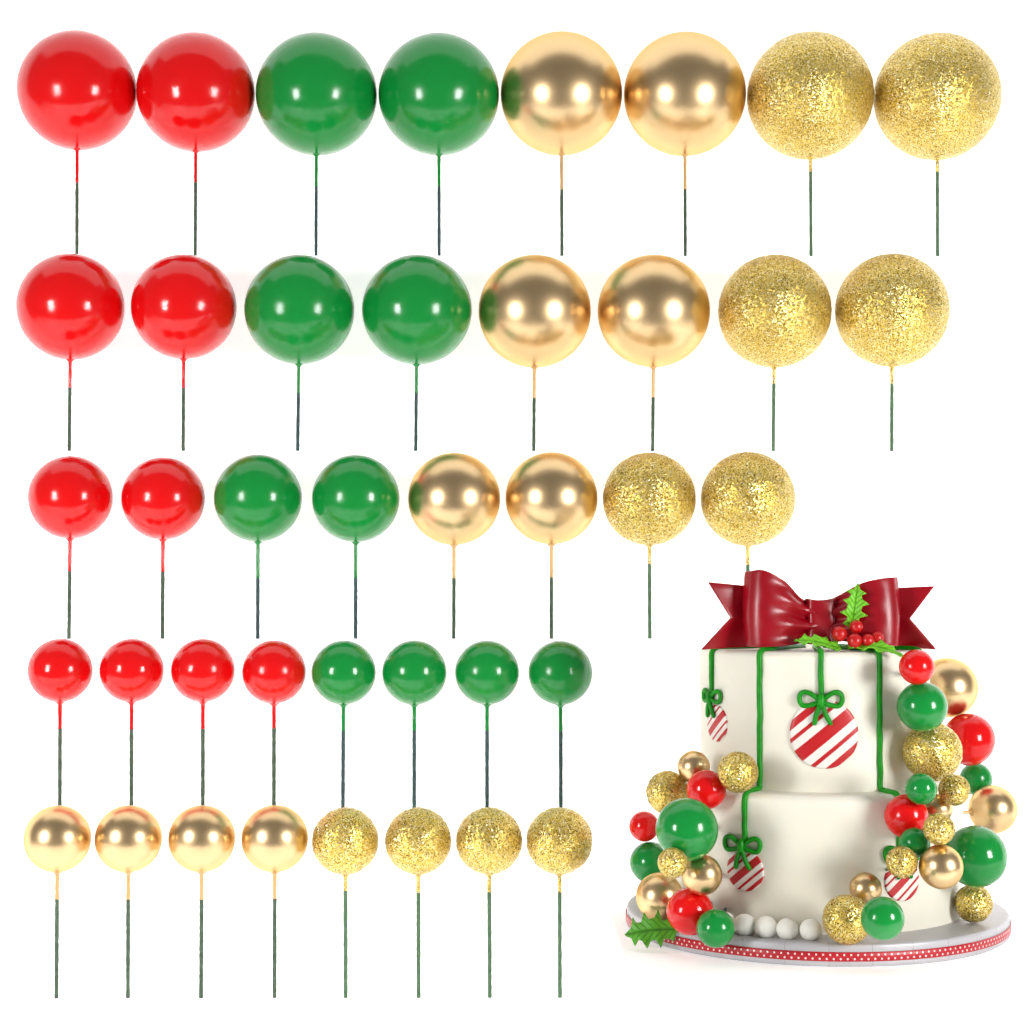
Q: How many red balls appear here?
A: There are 16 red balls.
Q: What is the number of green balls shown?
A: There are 19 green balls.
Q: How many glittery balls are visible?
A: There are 19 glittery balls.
